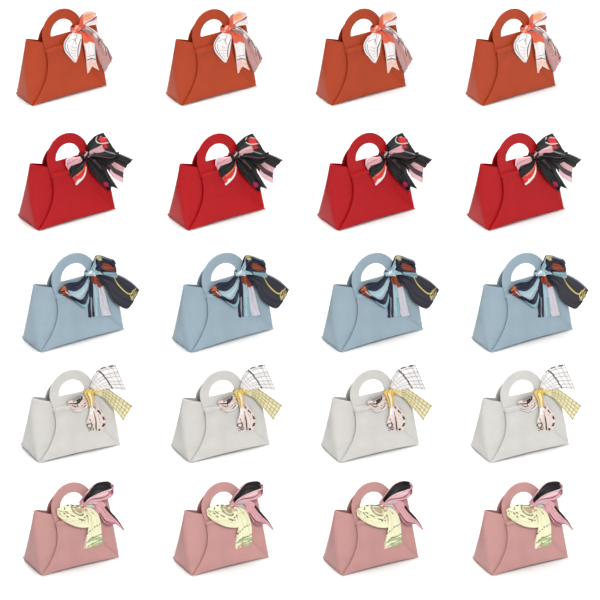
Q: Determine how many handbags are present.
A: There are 20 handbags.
